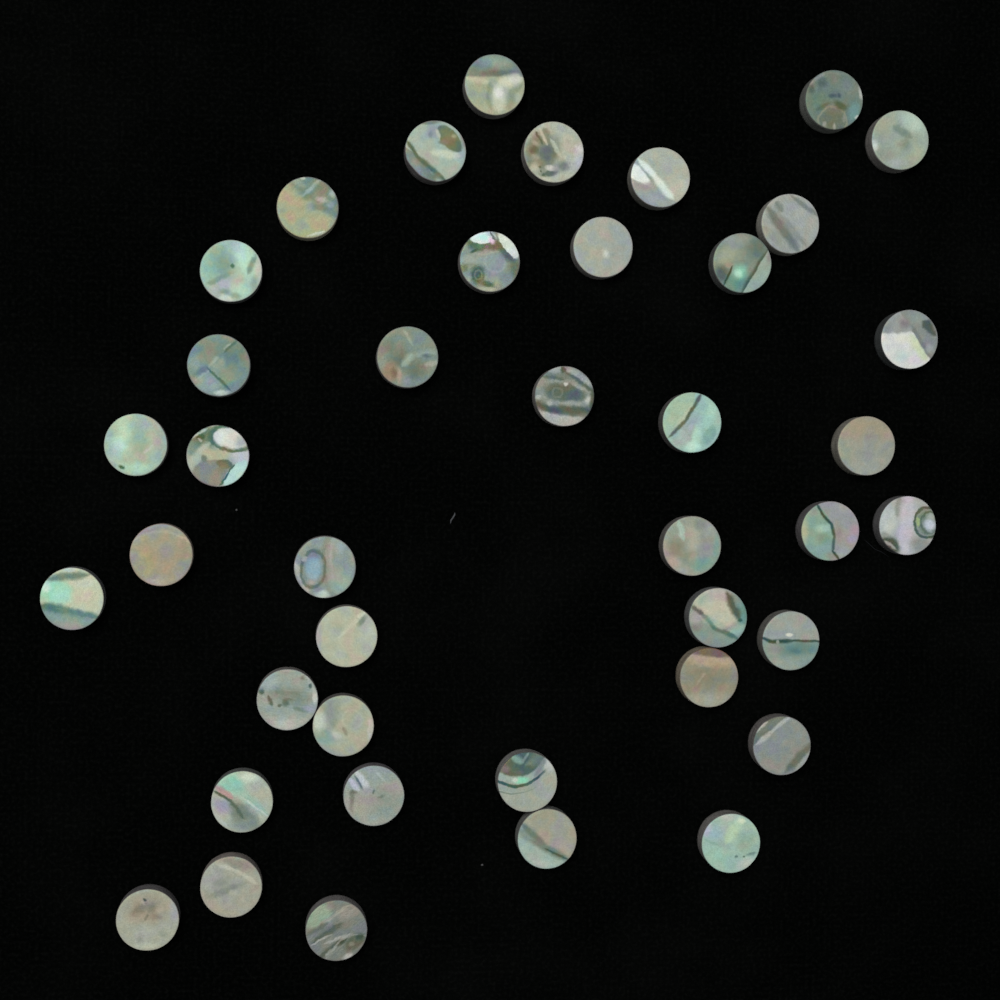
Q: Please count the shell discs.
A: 41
